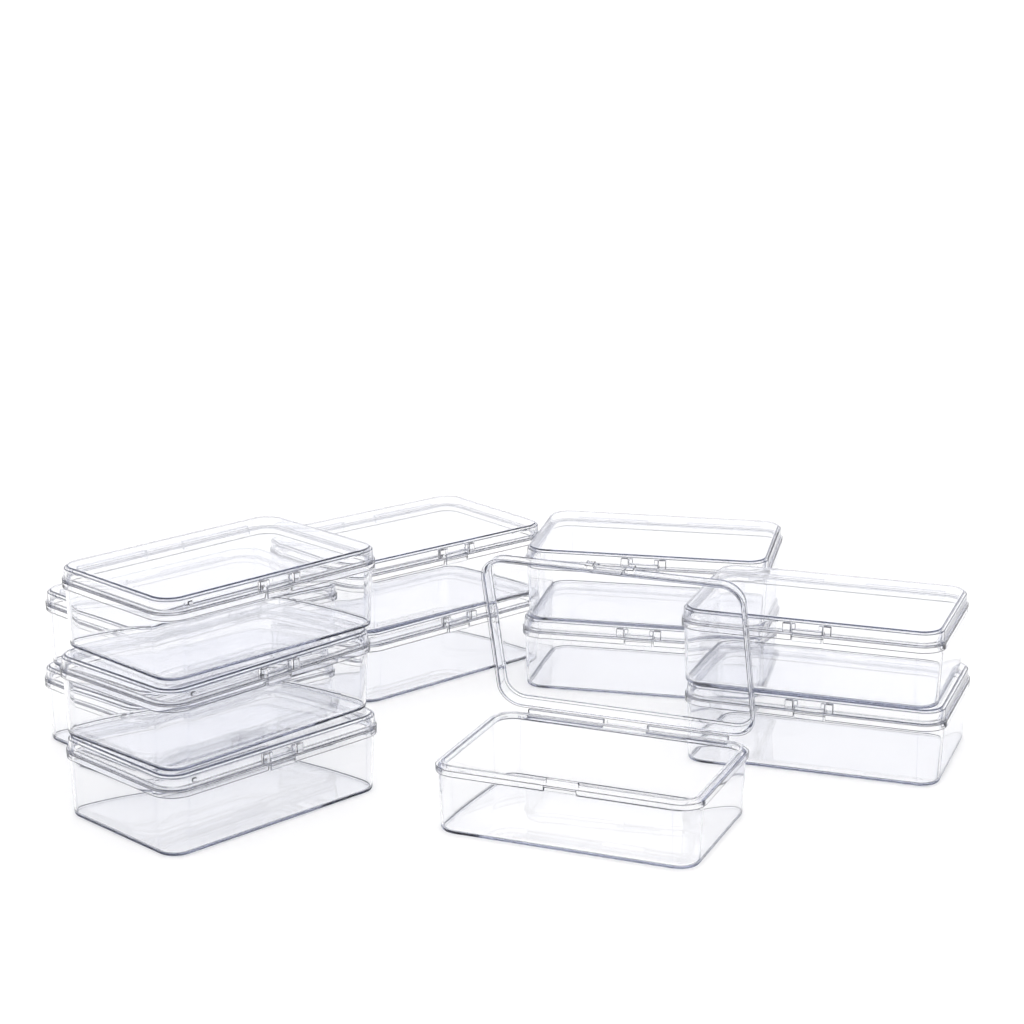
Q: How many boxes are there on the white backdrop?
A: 12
